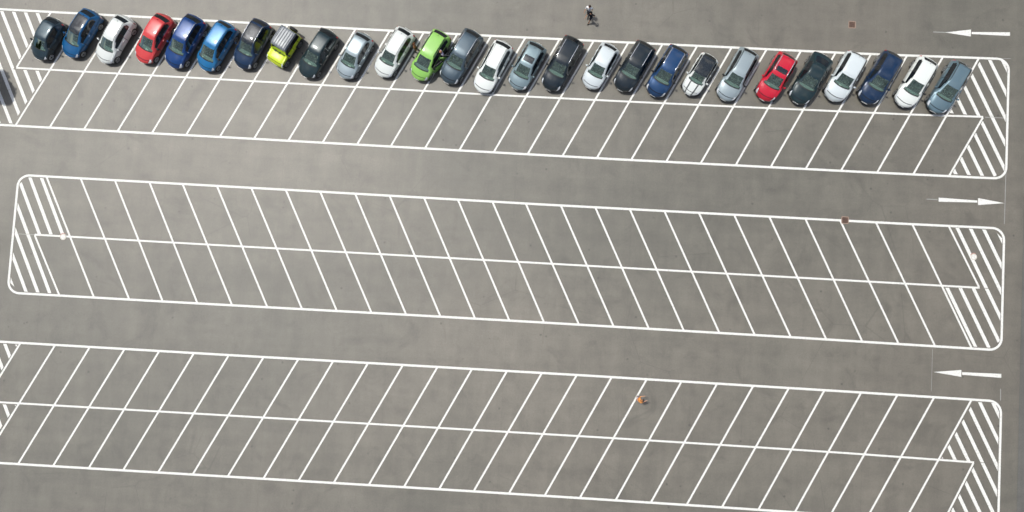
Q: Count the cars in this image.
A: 27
